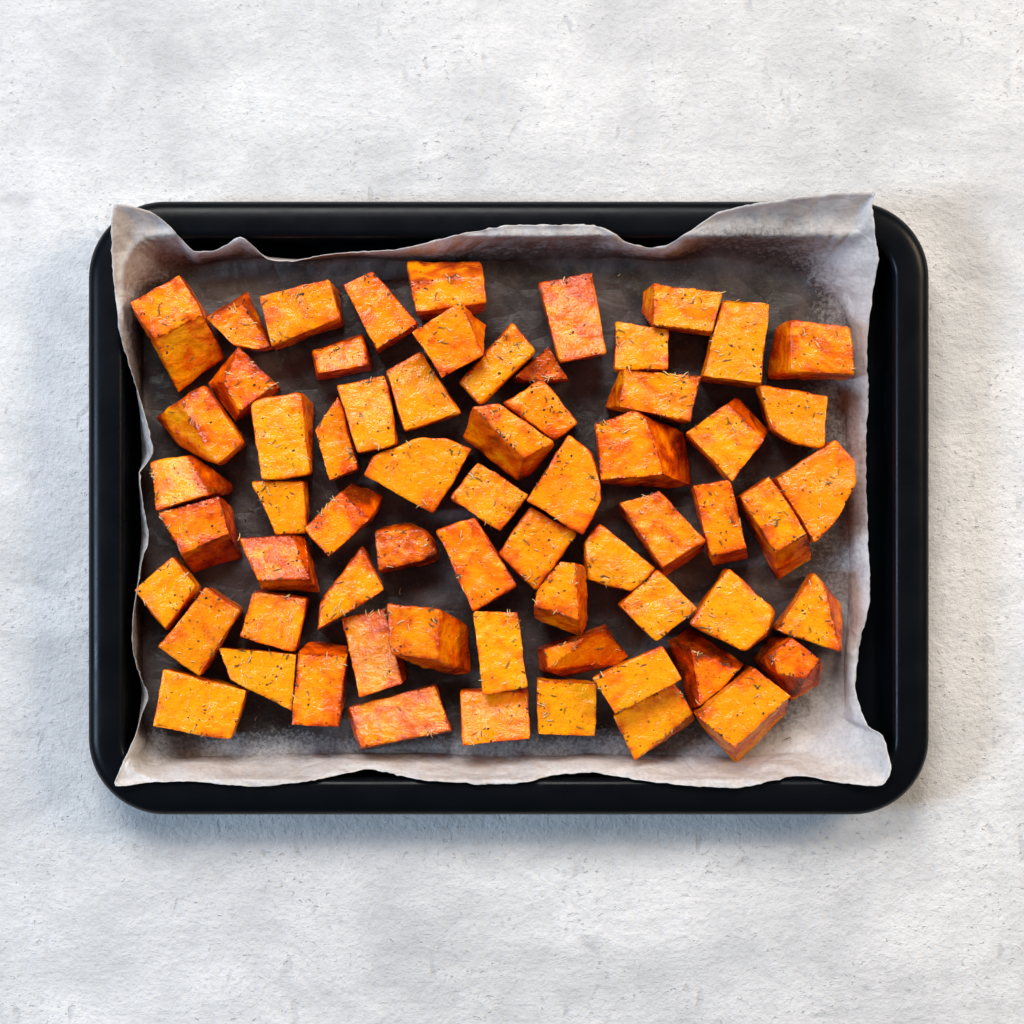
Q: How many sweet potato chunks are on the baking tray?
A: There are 65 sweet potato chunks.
